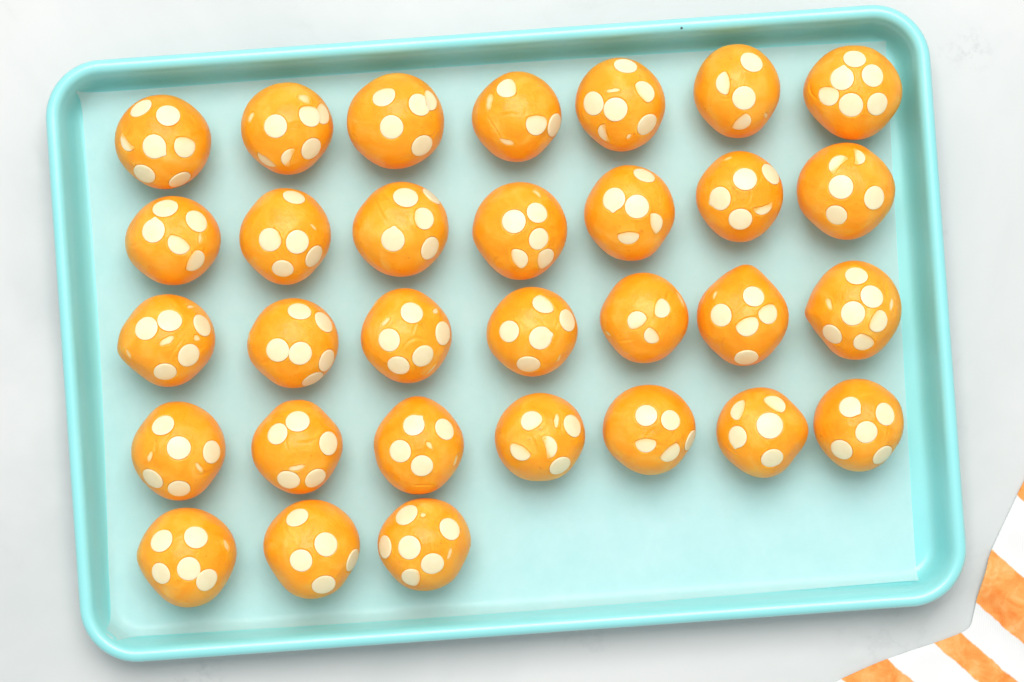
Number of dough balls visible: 31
